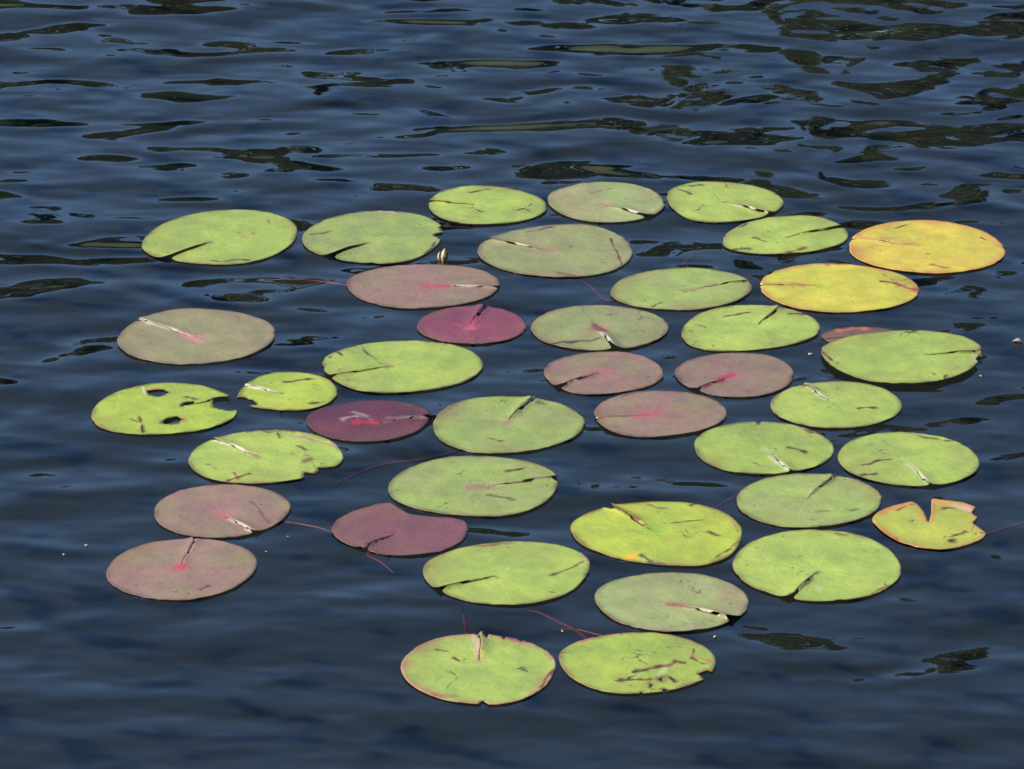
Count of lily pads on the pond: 41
